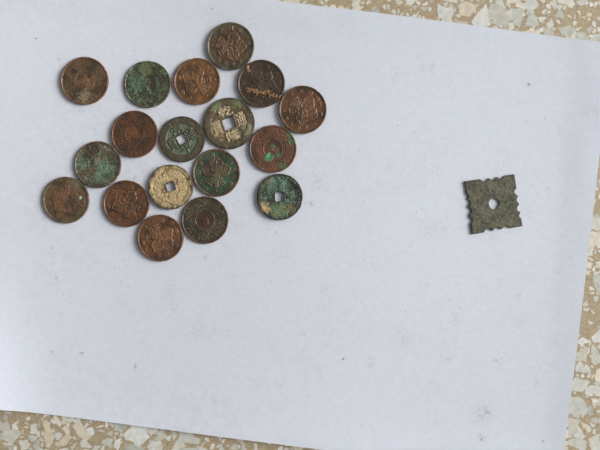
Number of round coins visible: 18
